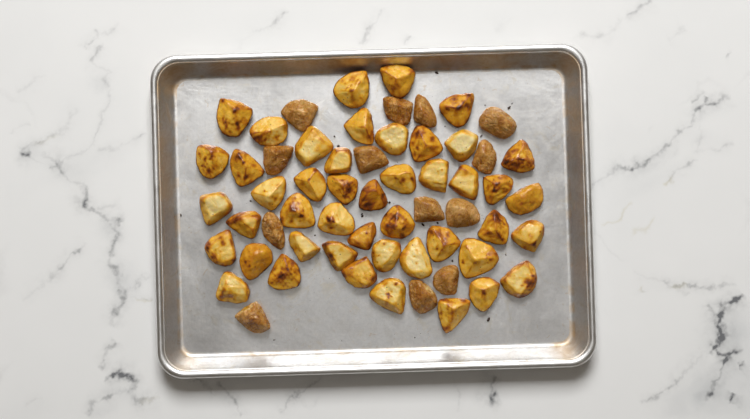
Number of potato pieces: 59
